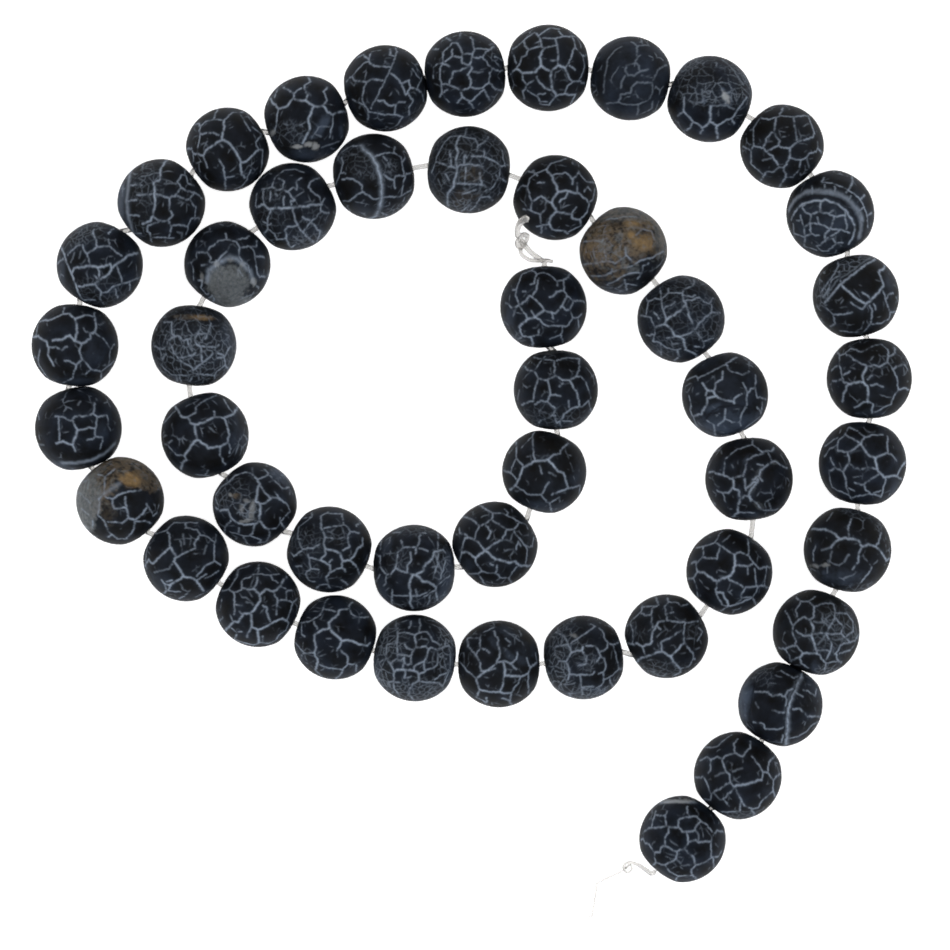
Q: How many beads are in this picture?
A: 48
